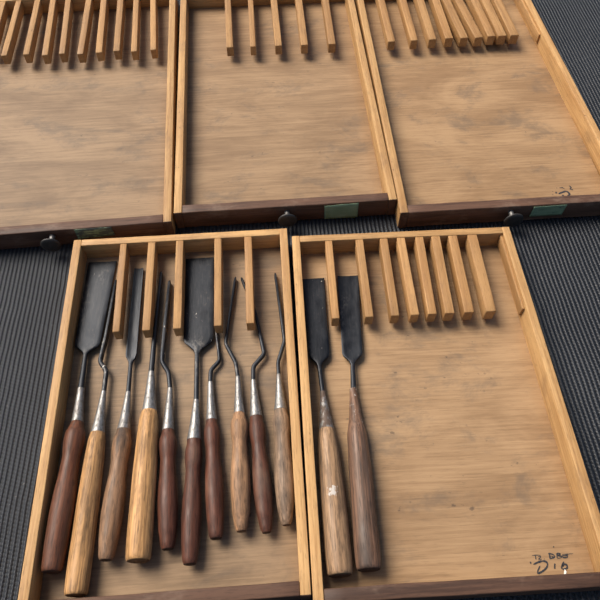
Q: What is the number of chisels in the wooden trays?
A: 12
